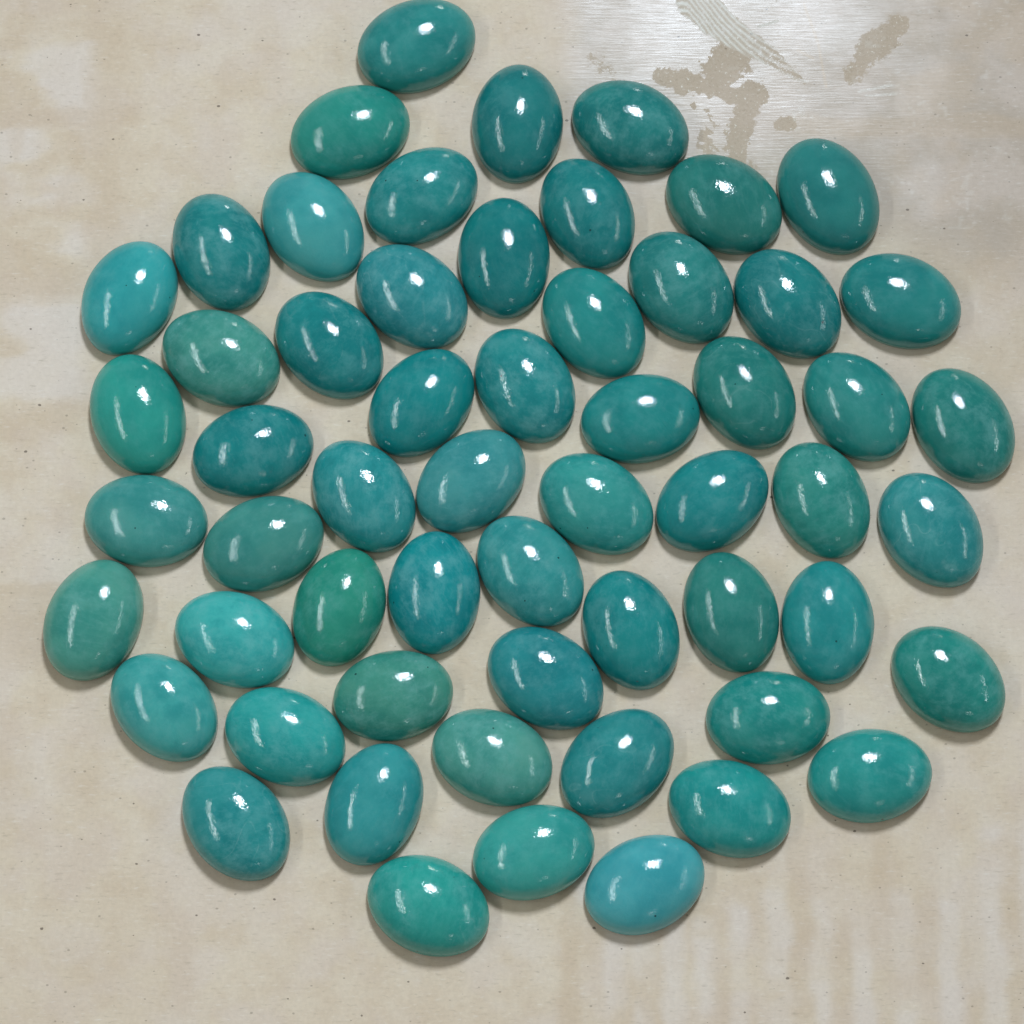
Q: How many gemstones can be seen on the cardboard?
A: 58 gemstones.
